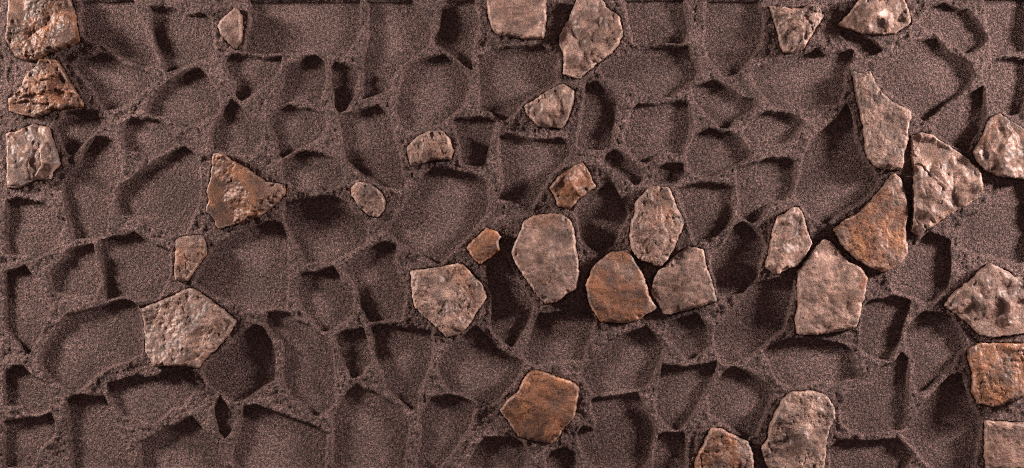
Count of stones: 33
